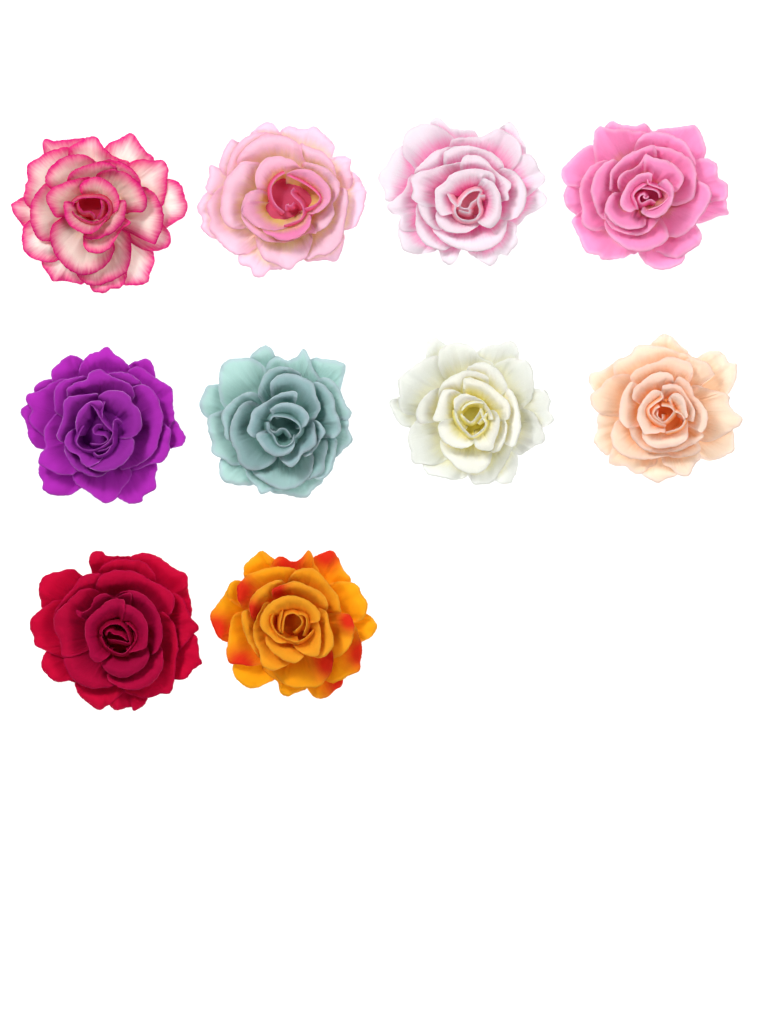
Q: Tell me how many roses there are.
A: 10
